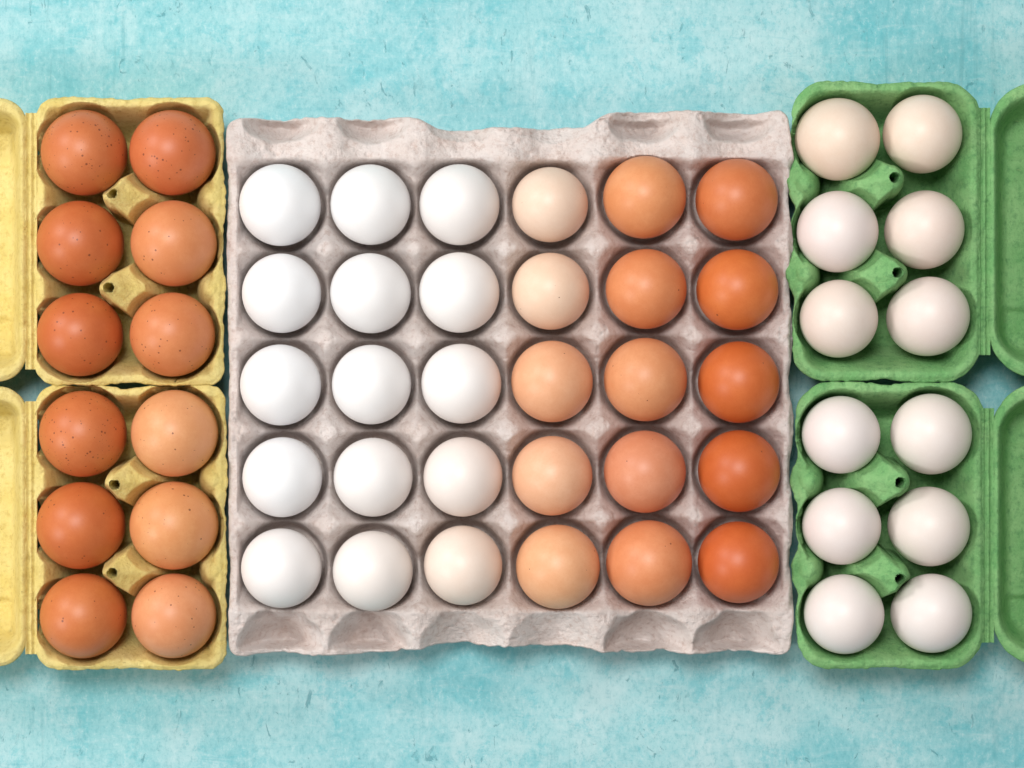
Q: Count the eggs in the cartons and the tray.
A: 54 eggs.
